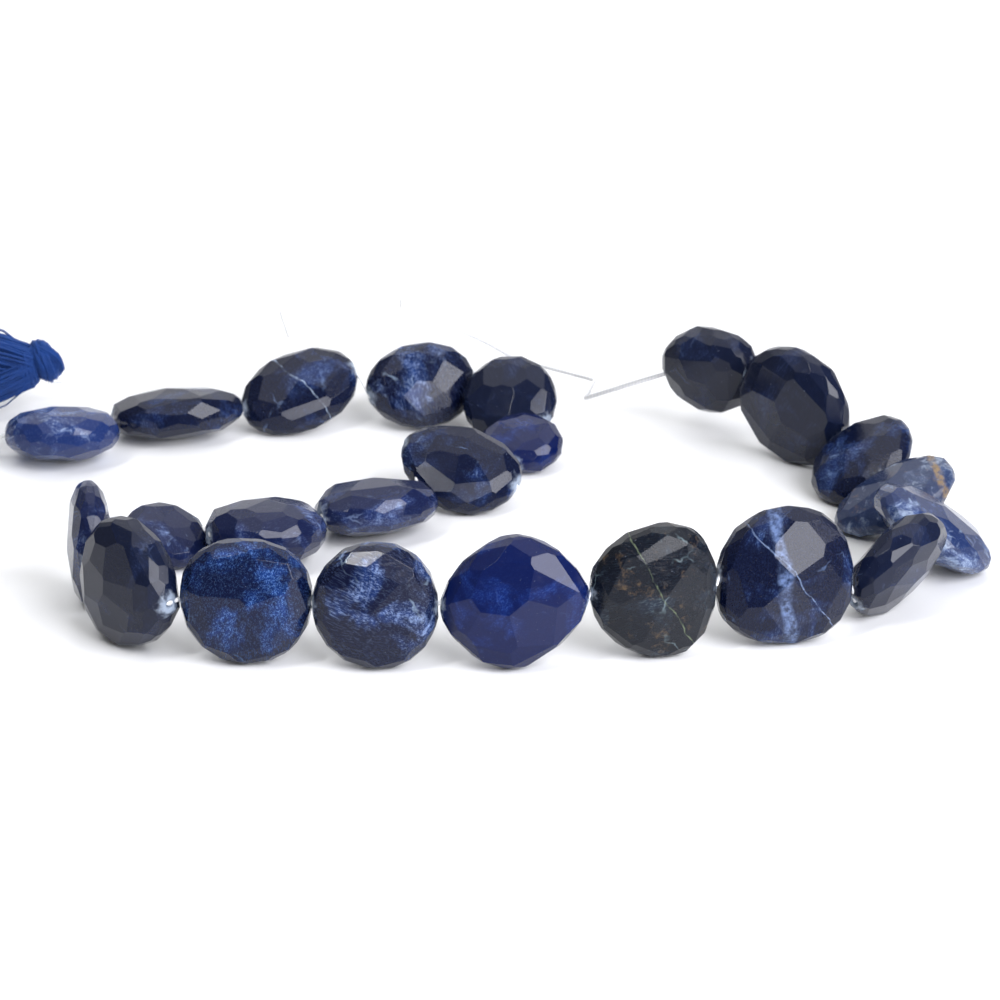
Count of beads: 23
